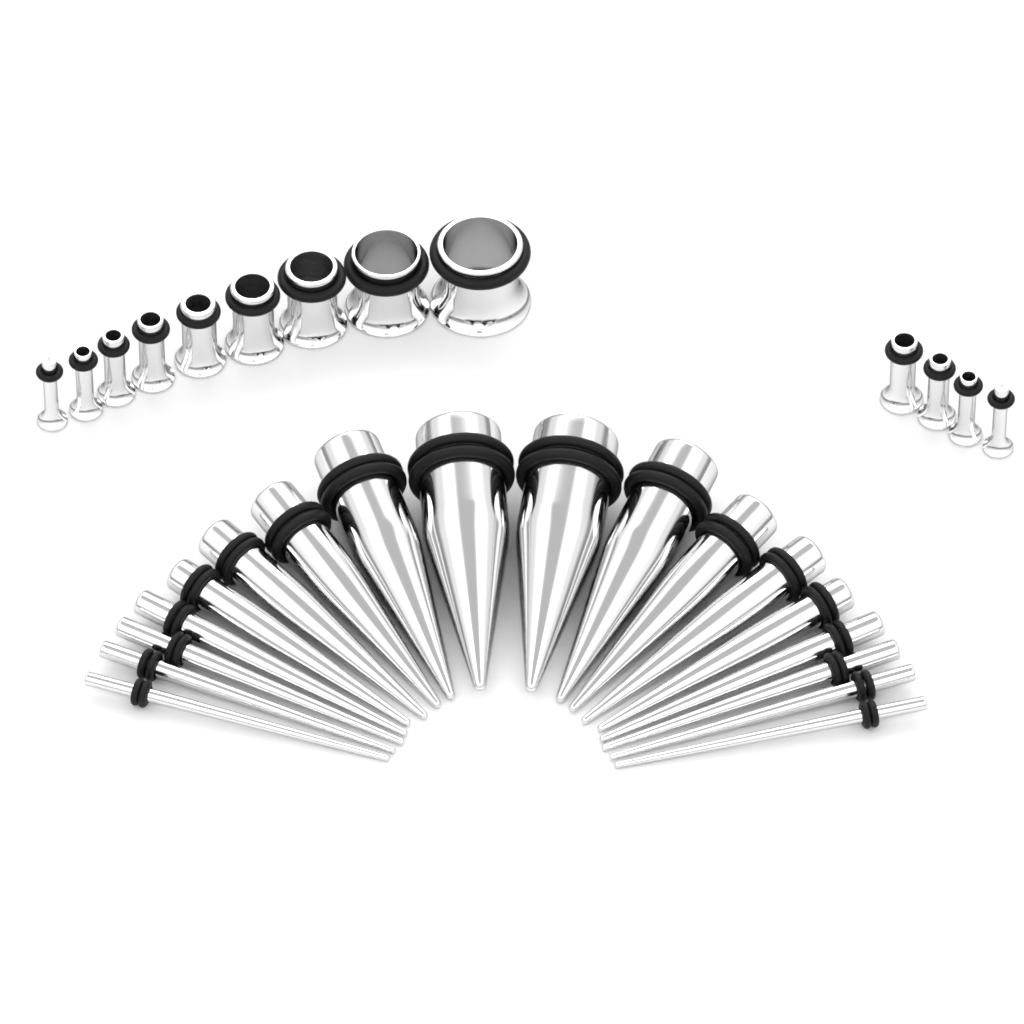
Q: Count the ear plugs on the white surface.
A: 13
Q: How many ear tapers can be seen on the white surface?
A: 18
